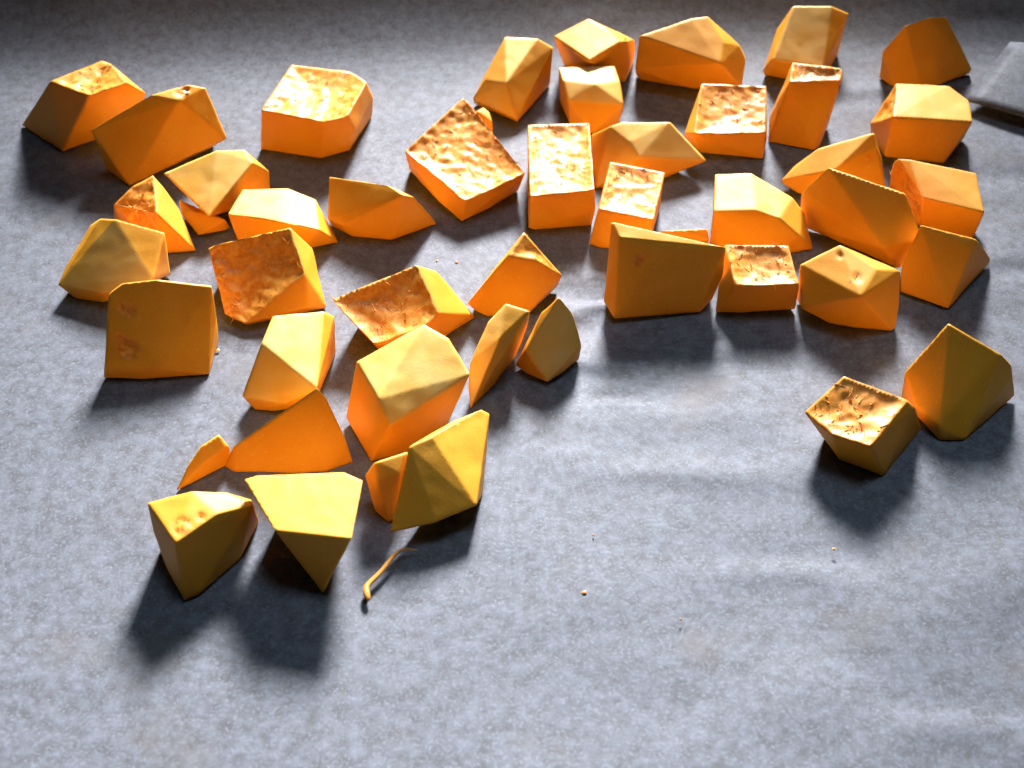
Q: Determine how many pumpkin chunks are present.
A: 48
